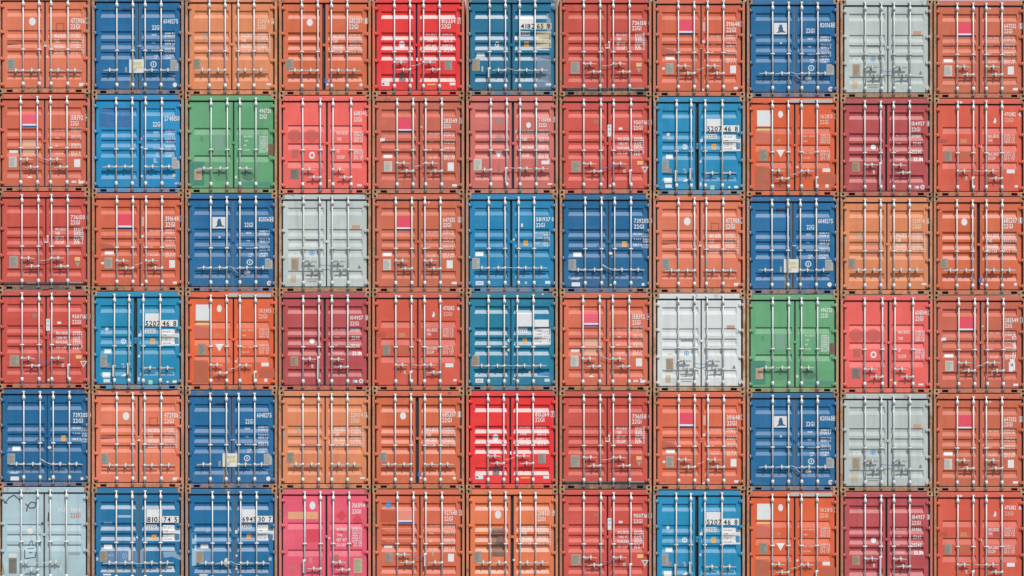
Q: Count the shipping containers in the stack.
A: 66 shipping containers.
